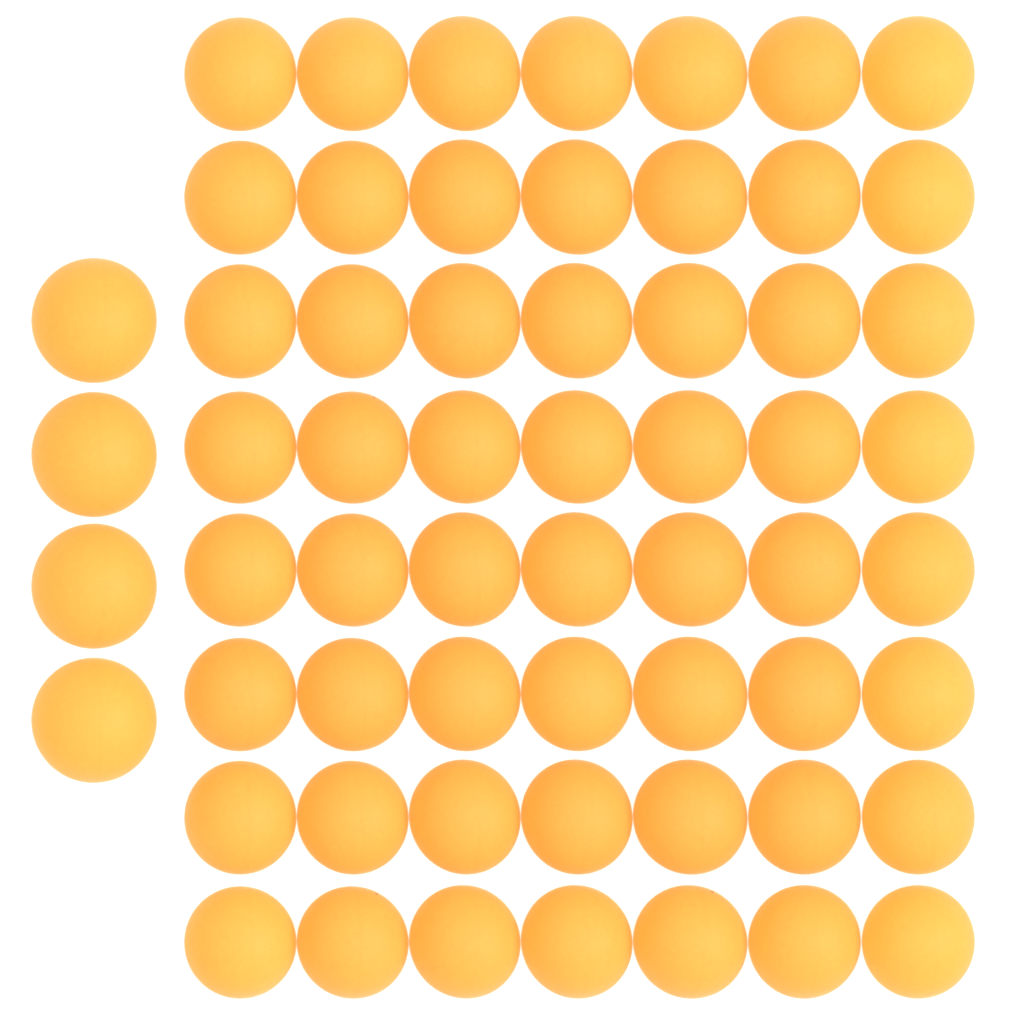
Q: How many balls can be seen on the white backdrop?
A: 60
